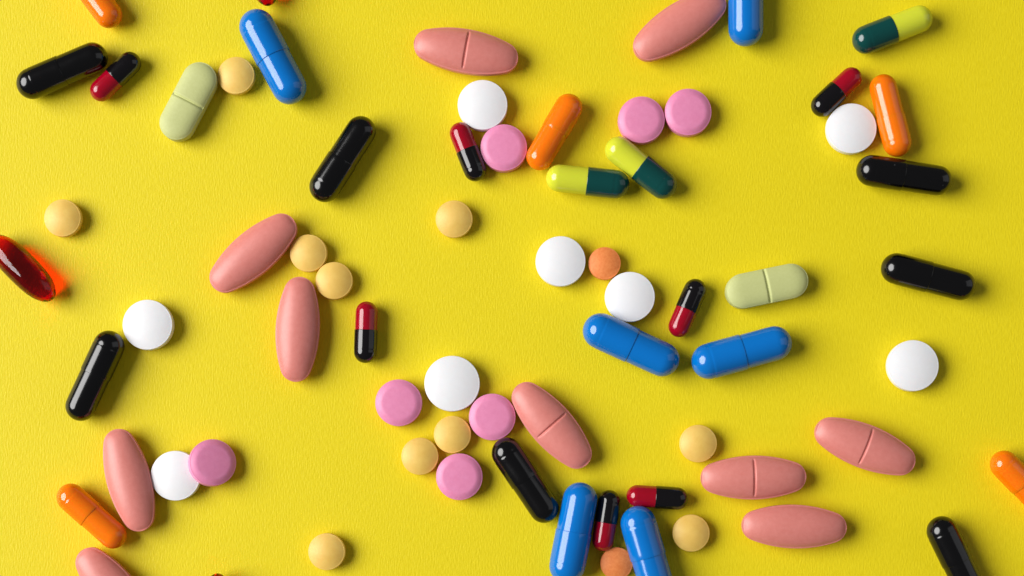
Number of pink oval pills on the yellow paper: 10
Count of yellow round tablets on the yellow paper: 10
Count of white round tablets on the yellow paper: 8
